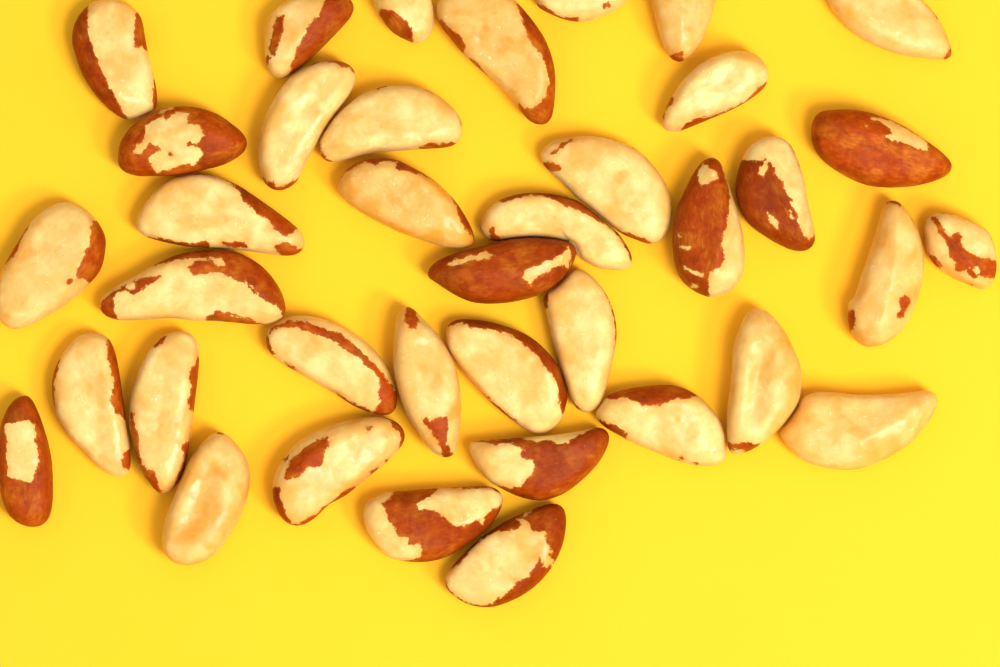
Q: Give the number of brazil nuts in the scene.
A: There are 38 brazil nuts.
